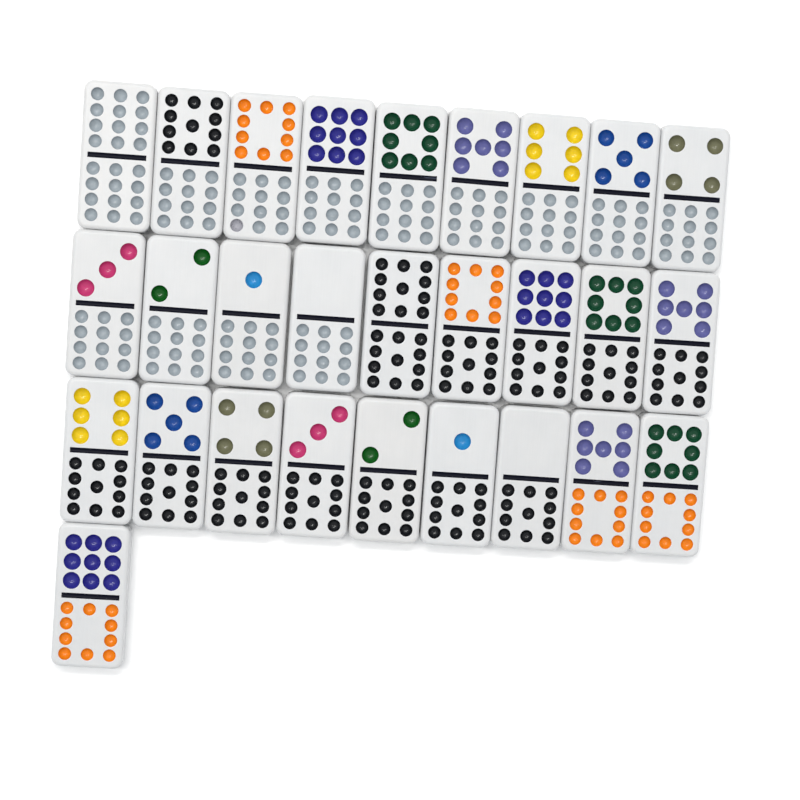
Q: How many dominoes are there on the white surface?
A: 28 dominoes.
